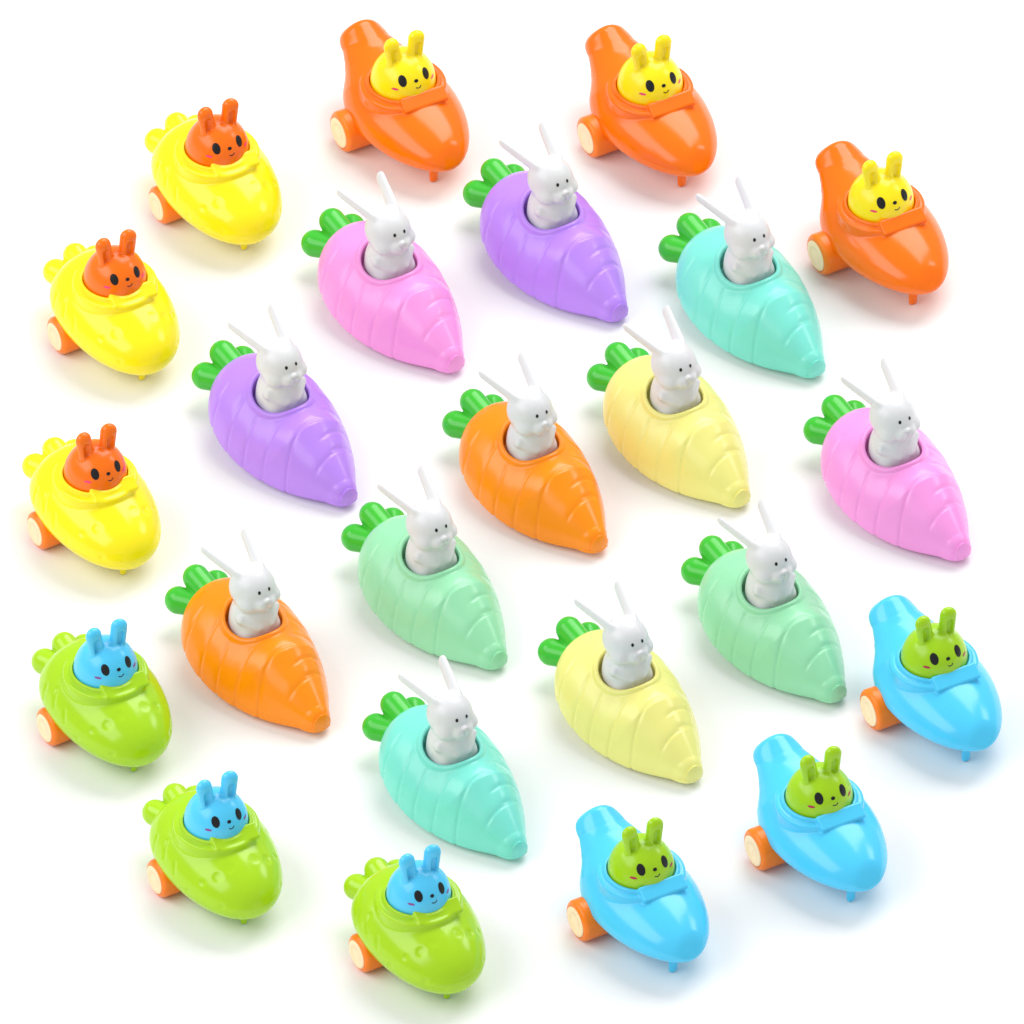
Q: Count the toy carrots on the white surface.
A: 12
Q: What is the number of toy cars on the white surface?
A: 12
